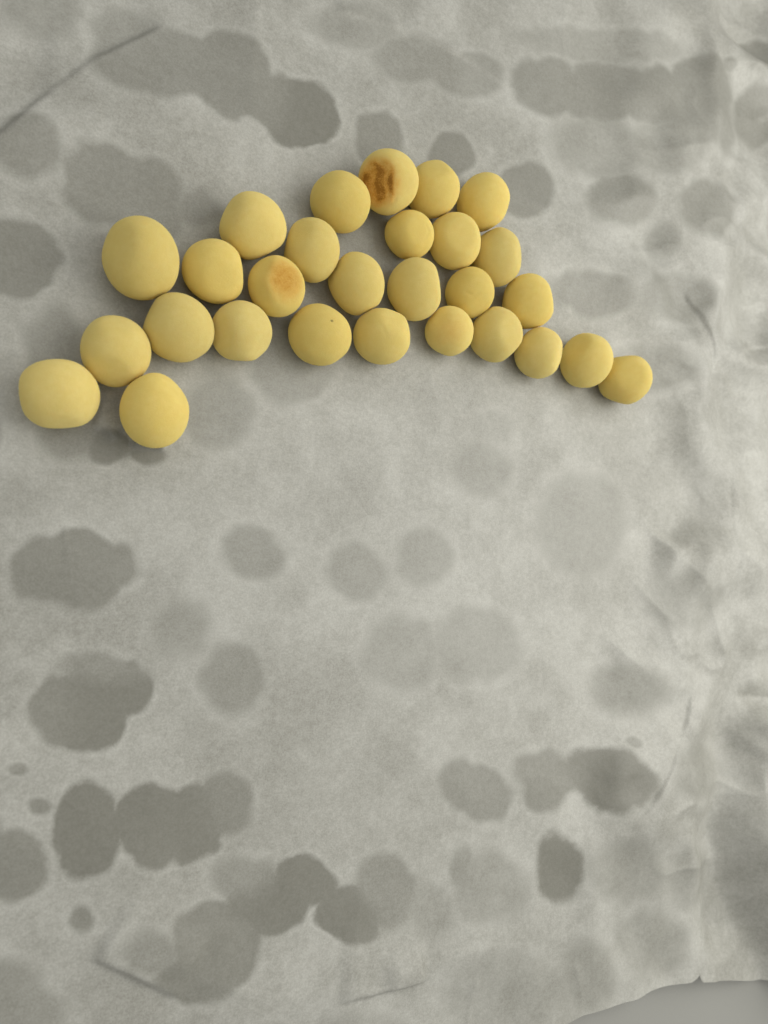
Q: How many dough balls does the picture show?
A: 28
